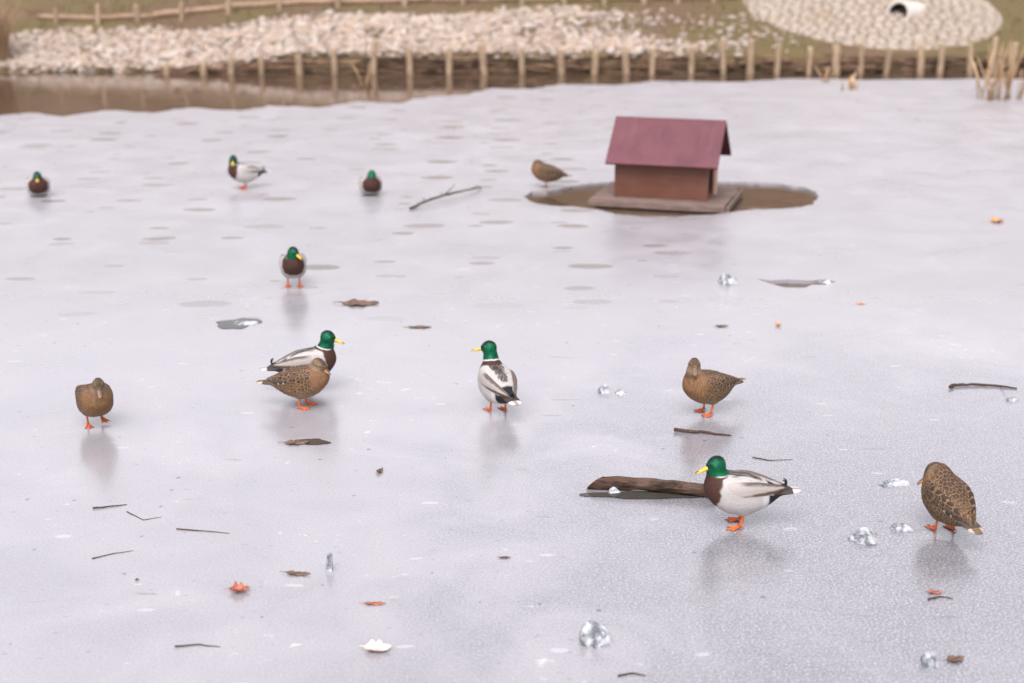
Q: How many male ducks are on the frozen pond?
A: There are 7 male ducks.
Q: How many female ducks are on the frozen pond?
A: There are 5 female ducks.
